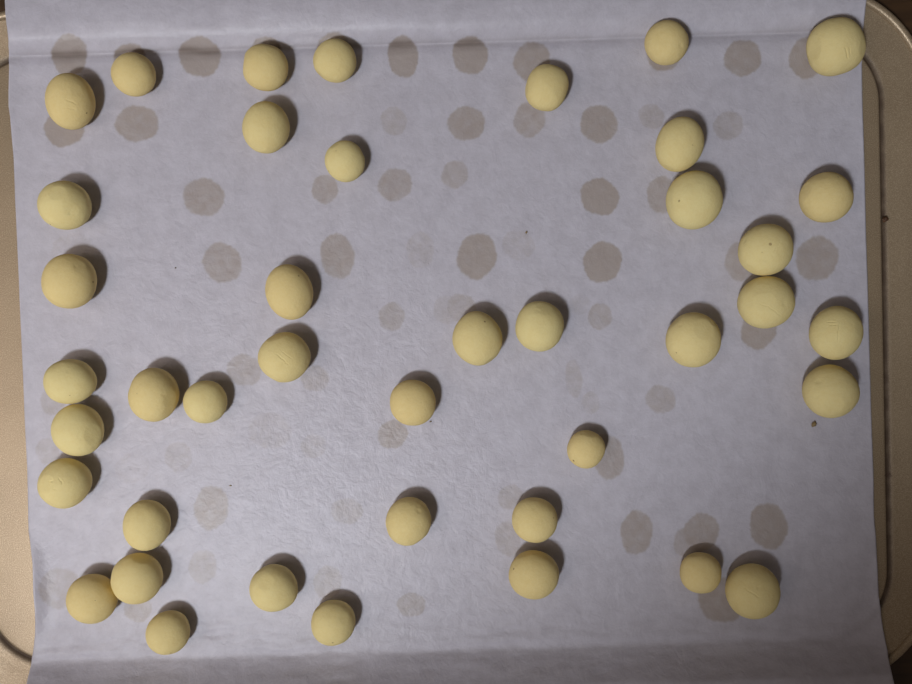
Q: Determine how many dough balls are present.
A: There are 41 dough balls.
